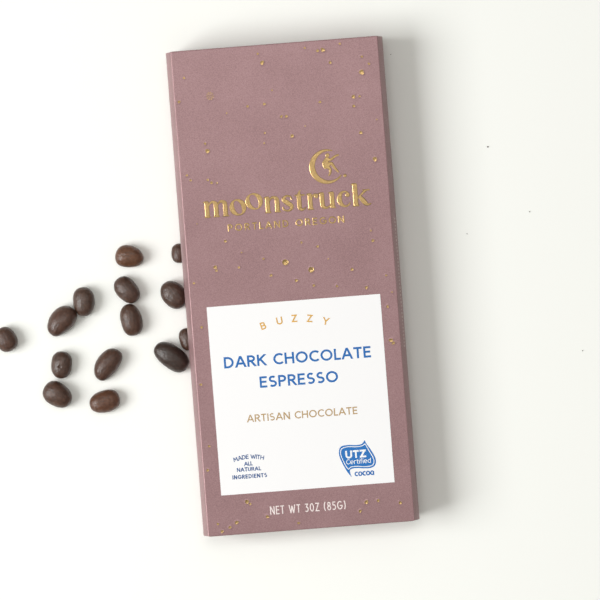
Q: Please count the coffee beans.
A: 14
